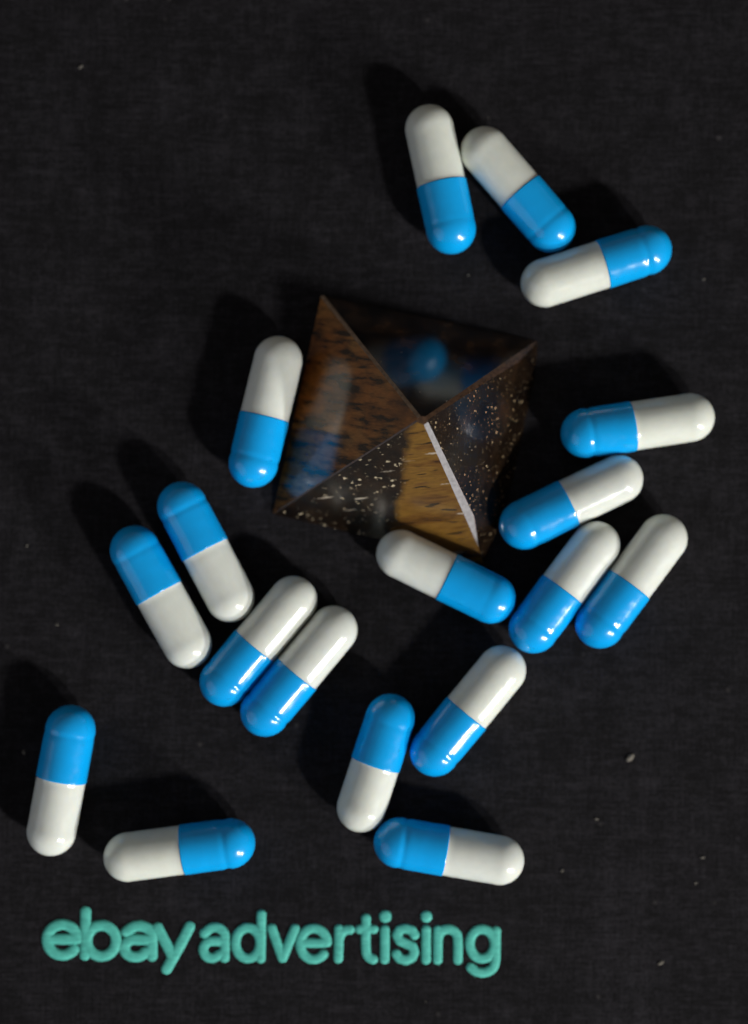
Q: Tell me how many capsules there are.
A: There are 18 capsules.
